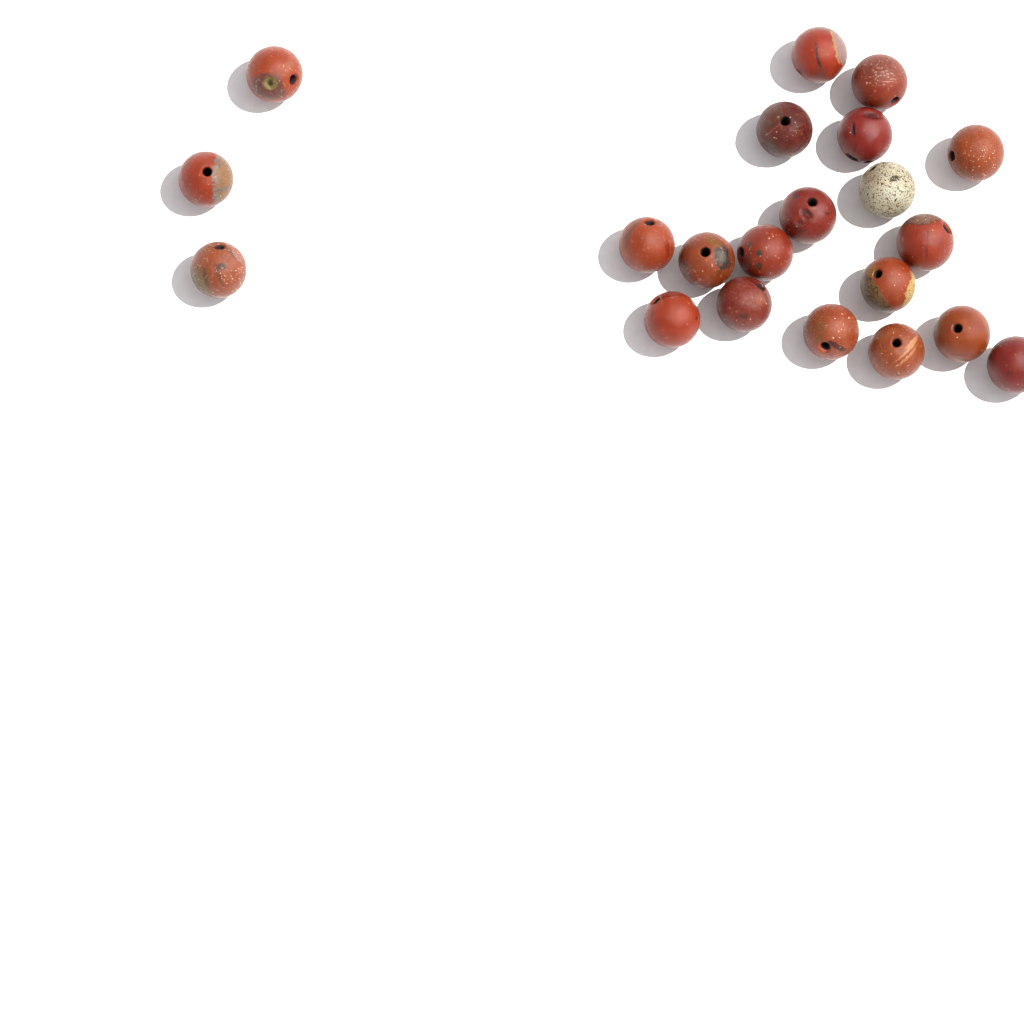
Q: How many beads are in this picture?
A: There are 21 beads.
